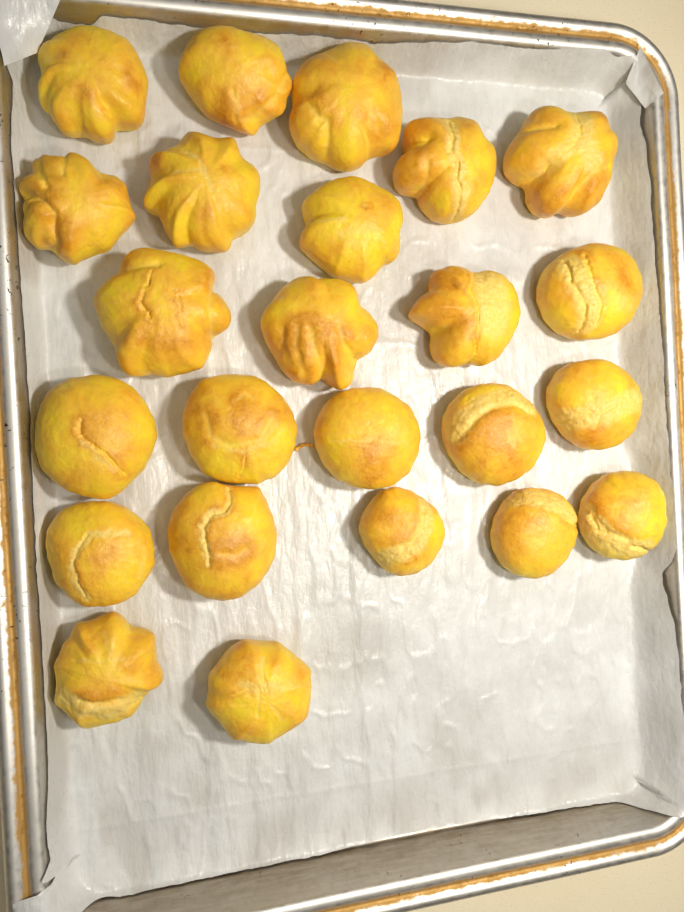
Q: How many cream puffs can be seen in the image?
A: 24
